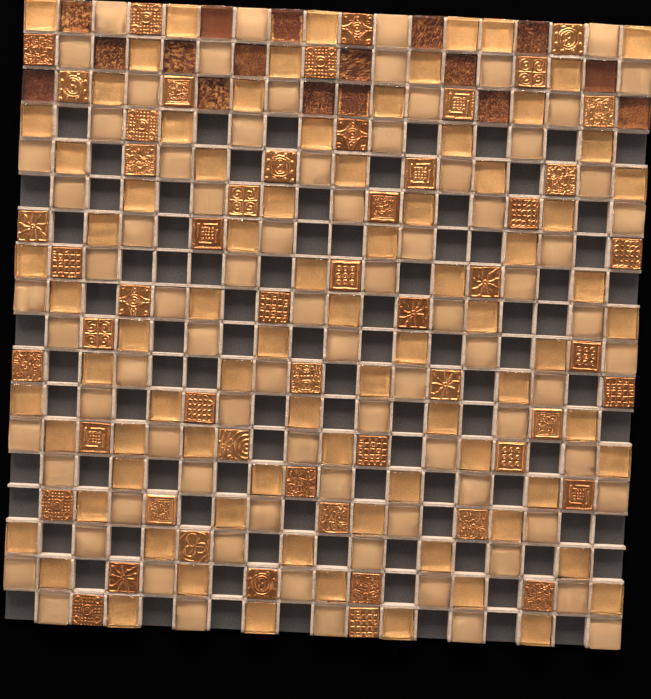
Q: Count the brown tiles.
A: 17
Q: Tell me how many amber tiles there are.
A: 82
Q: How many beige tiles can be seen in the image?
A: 81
